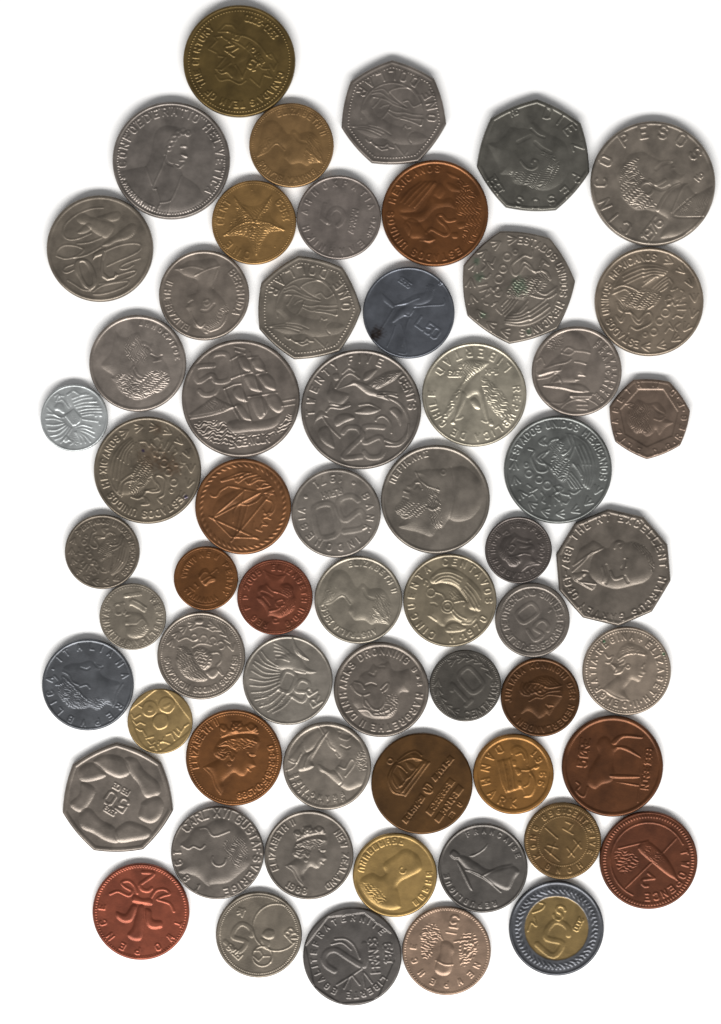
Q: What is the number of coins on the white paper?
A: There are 61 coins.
